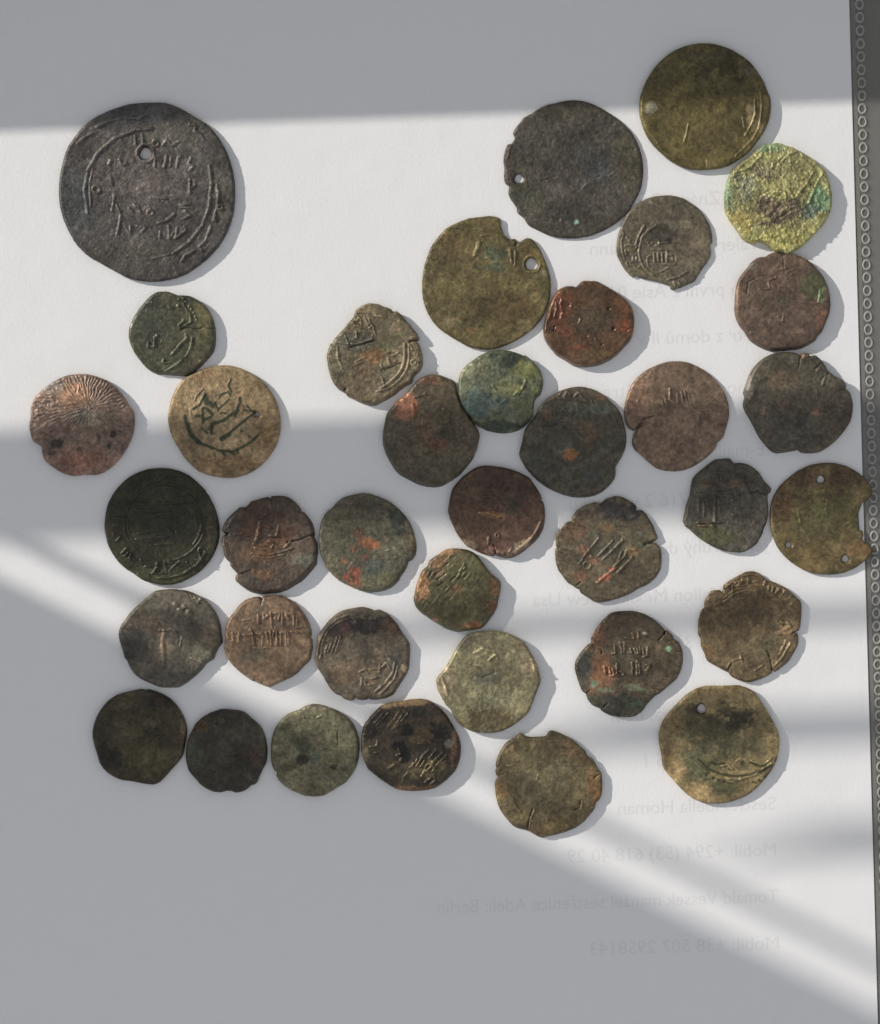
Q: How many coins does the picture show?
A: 37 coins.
